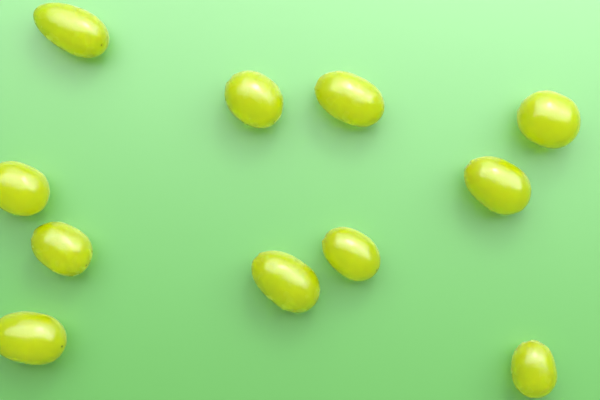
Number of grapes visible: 11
